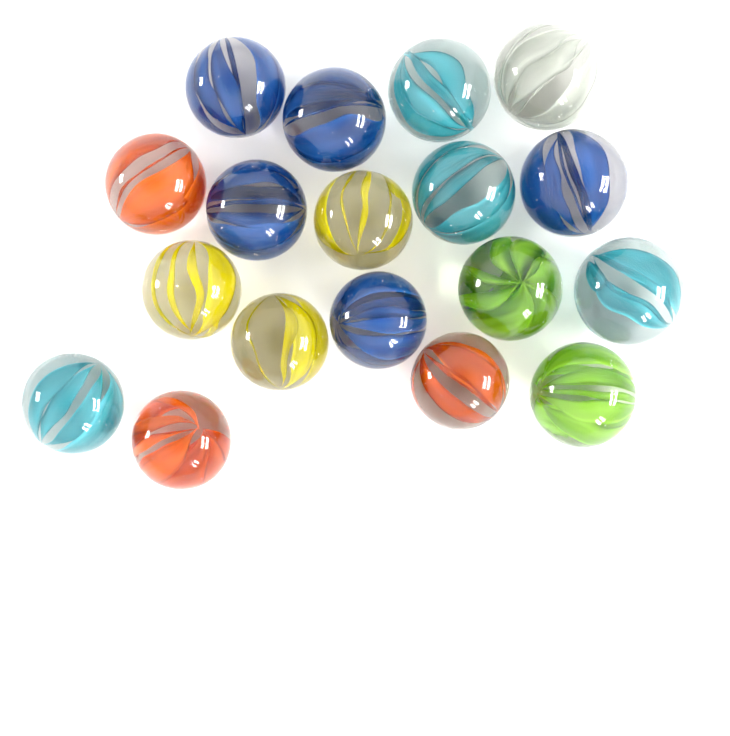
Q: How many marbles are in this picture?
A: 18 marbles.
